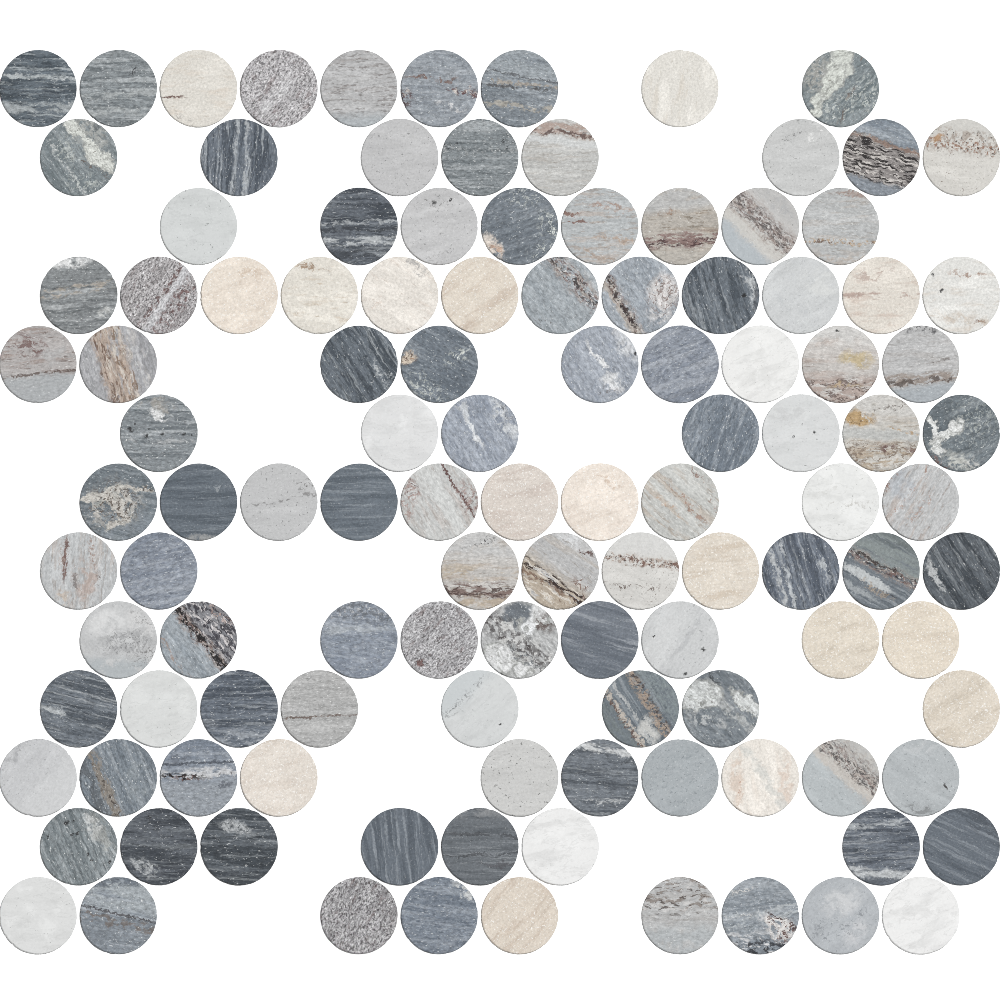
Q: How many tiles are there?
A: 116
